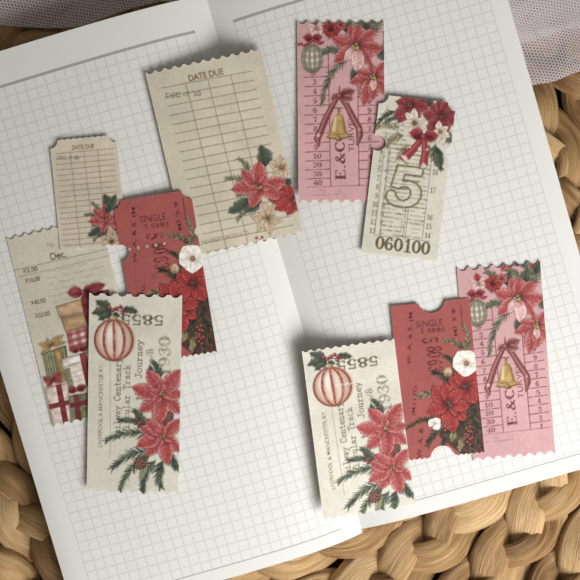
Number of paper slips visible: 10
